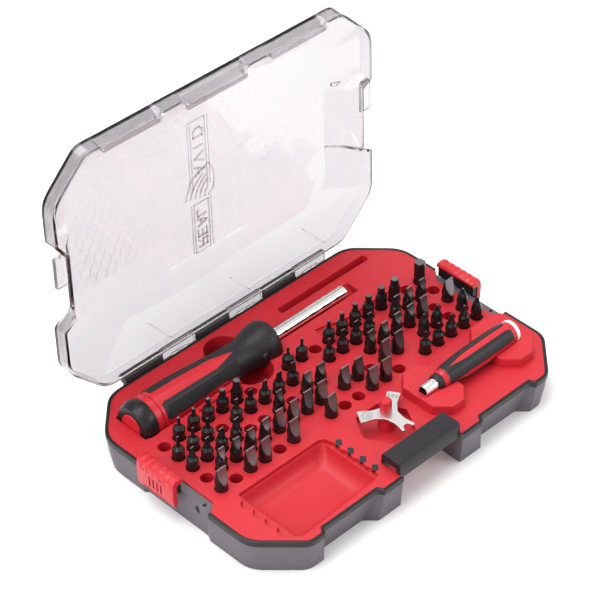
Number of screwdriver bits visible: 69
